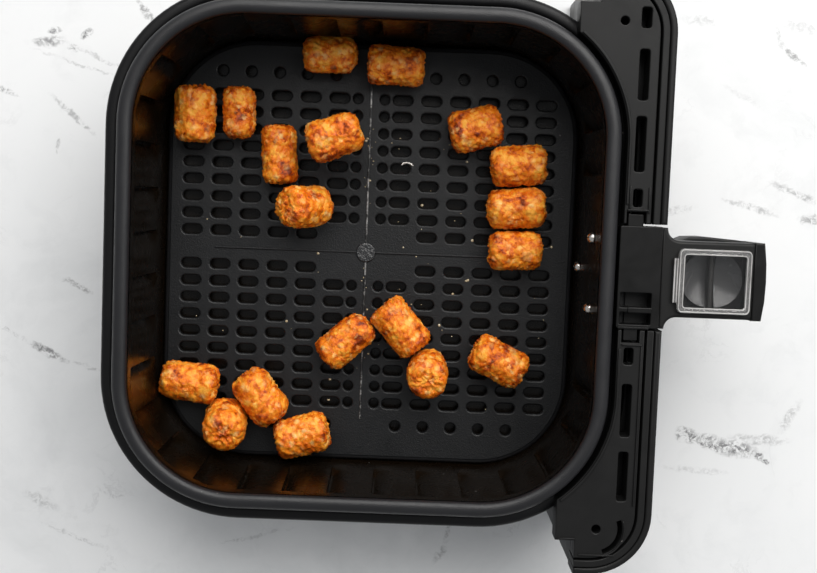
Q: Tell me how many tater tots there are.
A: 19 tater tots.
